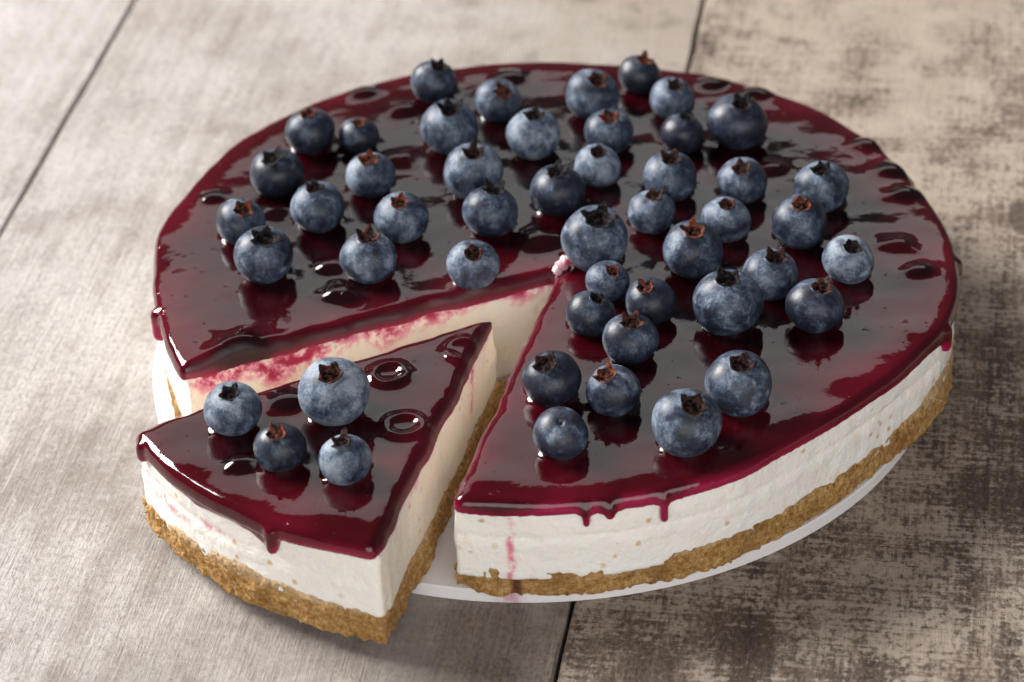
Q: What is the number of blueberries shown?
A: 49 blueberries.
